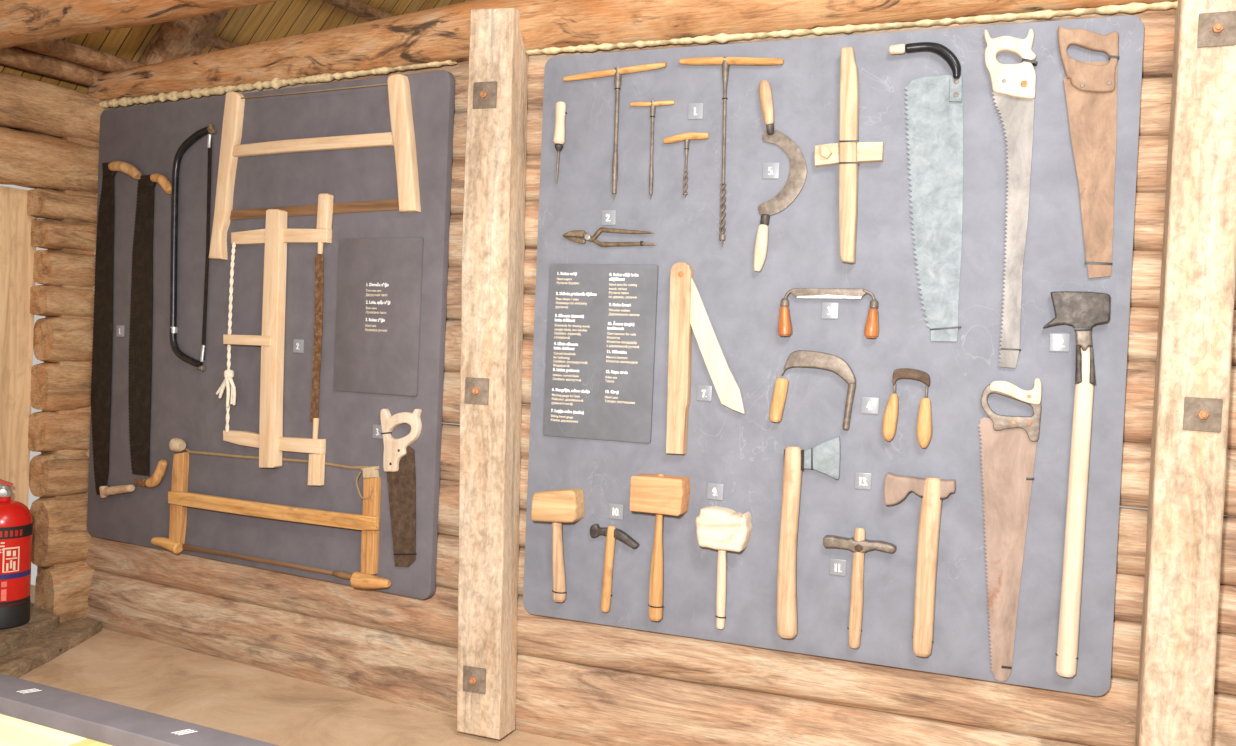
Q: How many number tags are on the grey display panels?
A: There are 14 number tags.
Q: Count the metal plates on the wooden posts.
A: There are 5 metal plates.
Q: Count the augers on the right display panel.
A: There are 4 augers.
